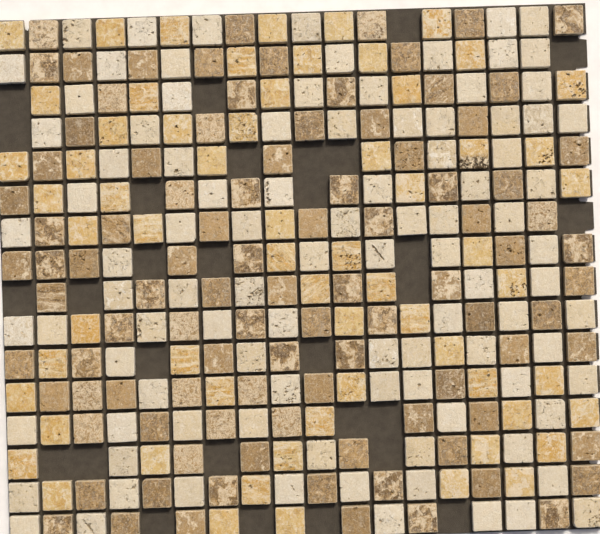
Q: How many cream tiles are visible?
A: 98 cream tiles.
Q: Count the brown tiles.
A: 98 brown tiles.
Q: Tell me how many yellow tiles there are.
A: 63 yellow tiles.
